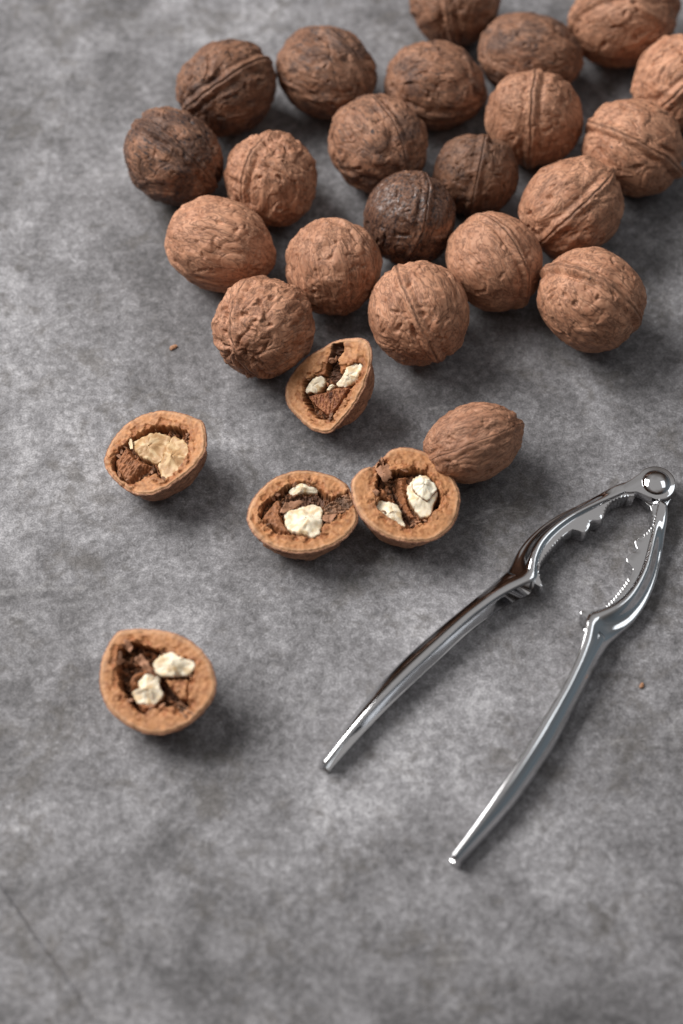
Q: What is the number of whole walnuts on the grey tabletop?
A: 22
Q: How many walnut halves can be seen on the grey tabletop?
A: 5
